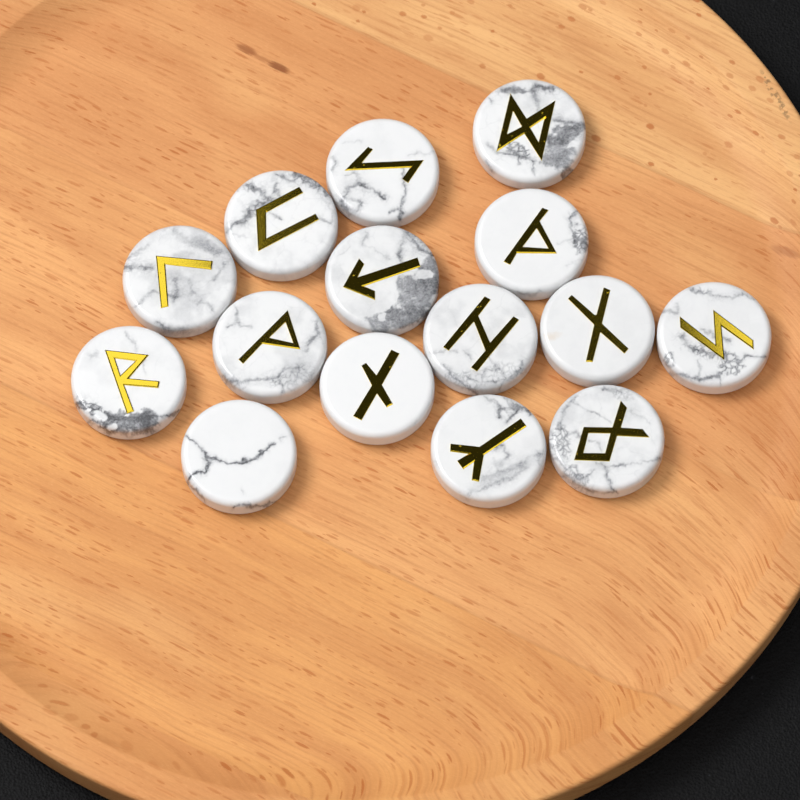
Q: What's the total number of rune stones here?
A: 15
